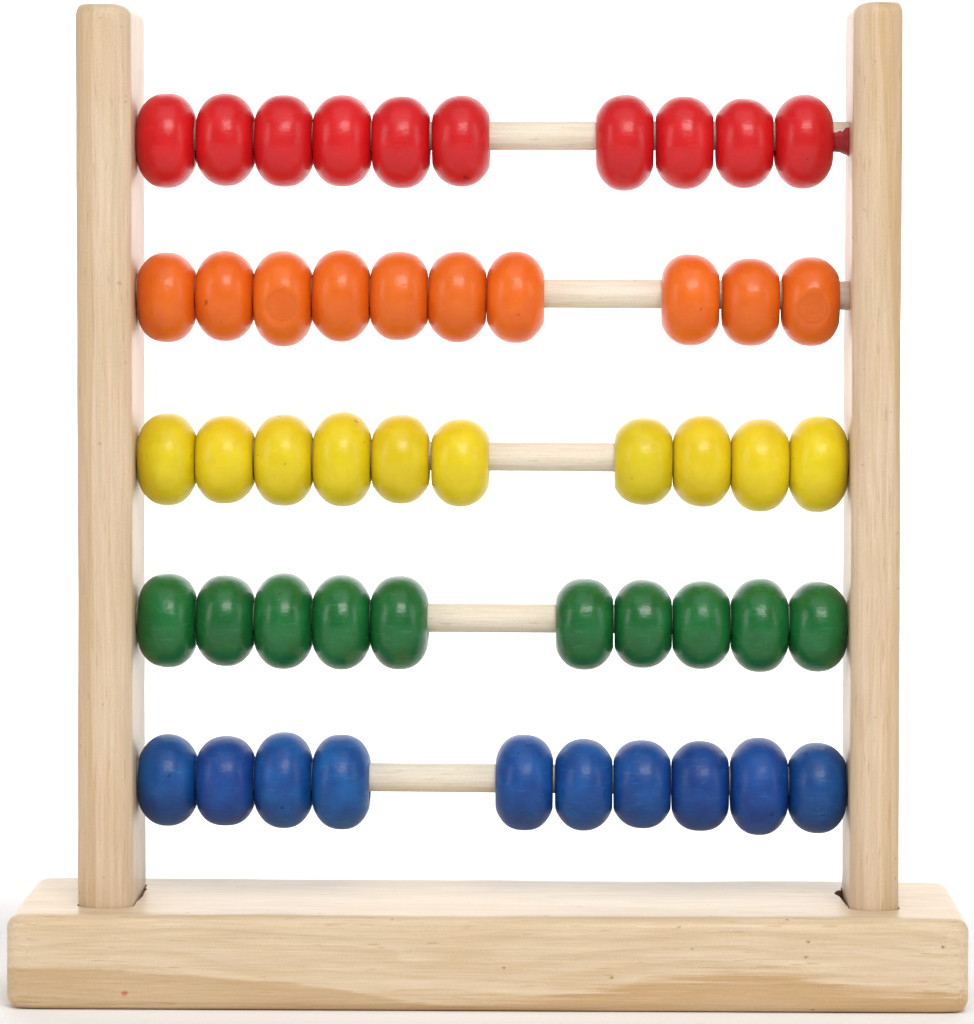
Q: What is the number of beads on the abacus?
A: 50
